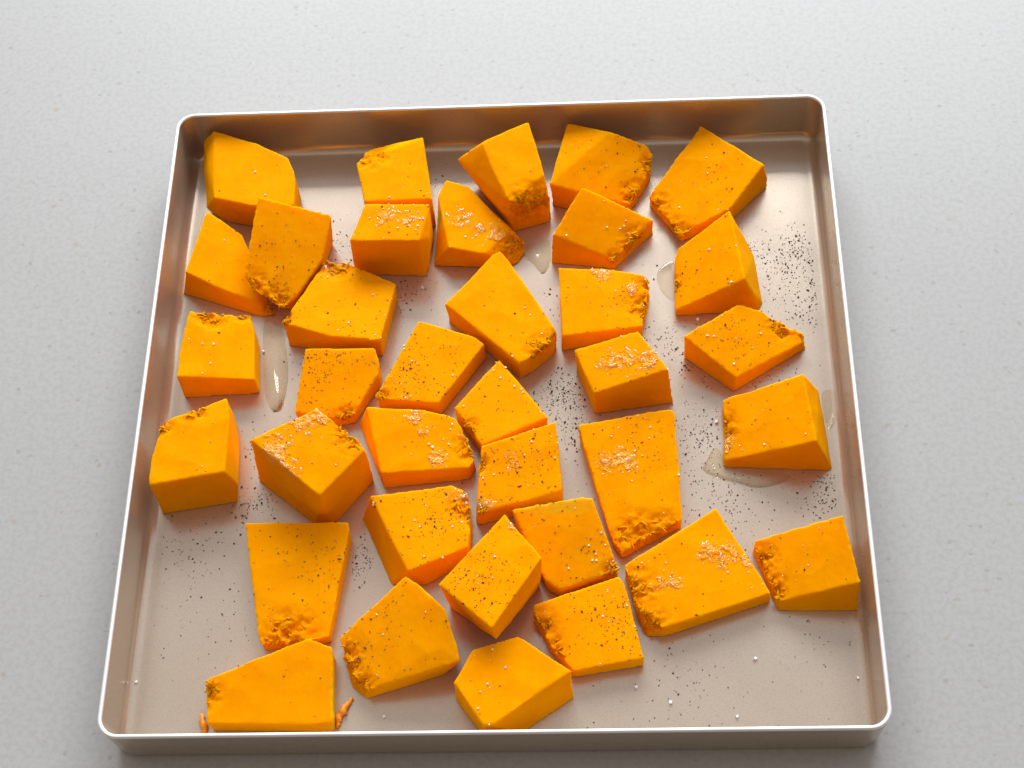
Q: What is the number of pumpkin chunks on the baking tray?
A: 36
